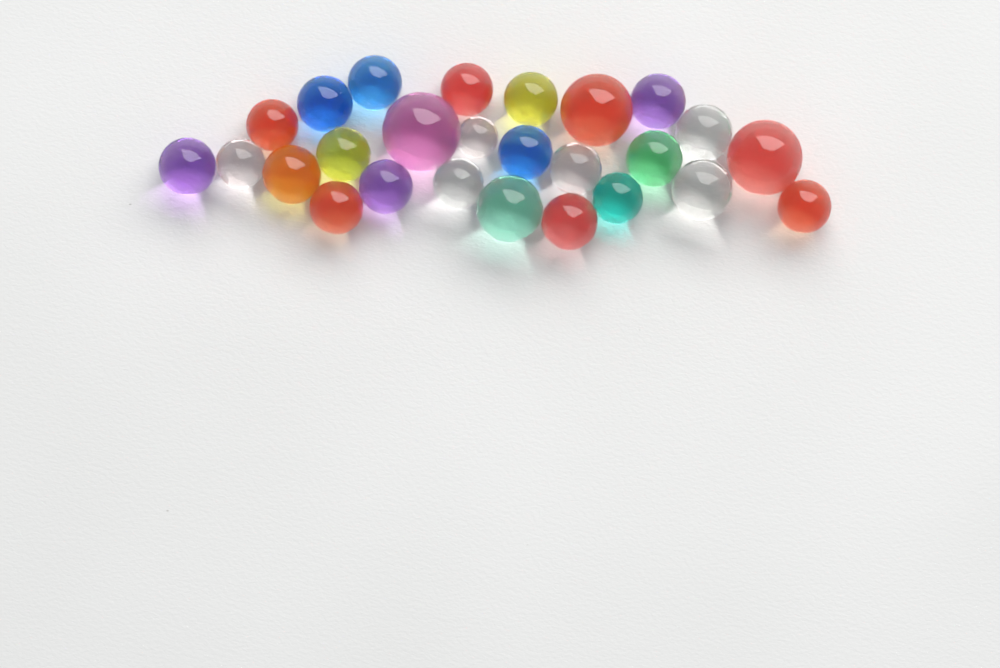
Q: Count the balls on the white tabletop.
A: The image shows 26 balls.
